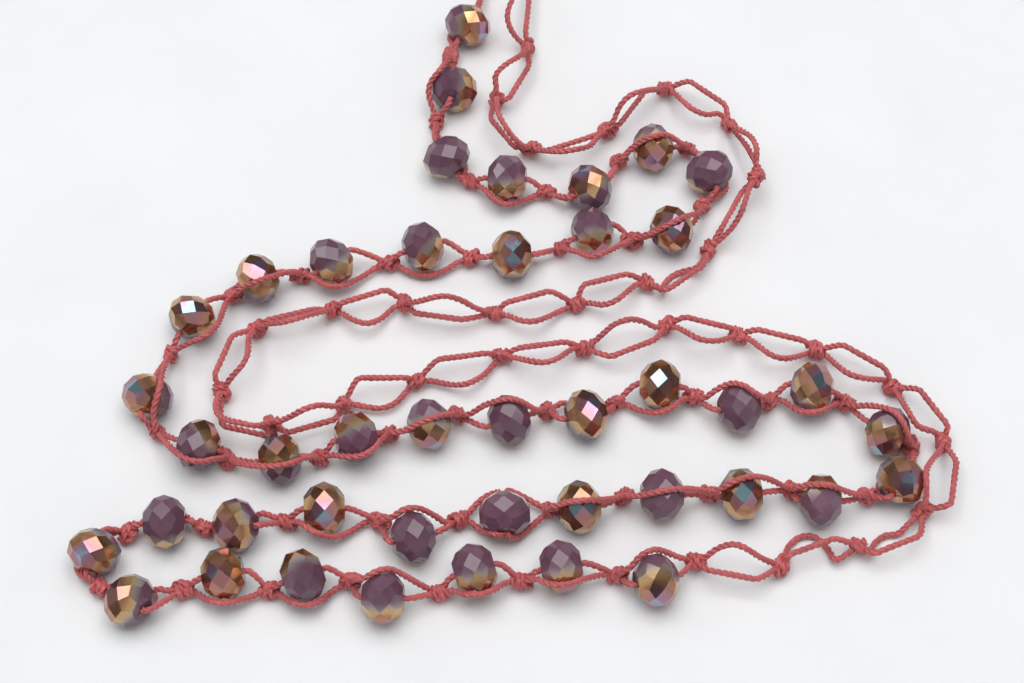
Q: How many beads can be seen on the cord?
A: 43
